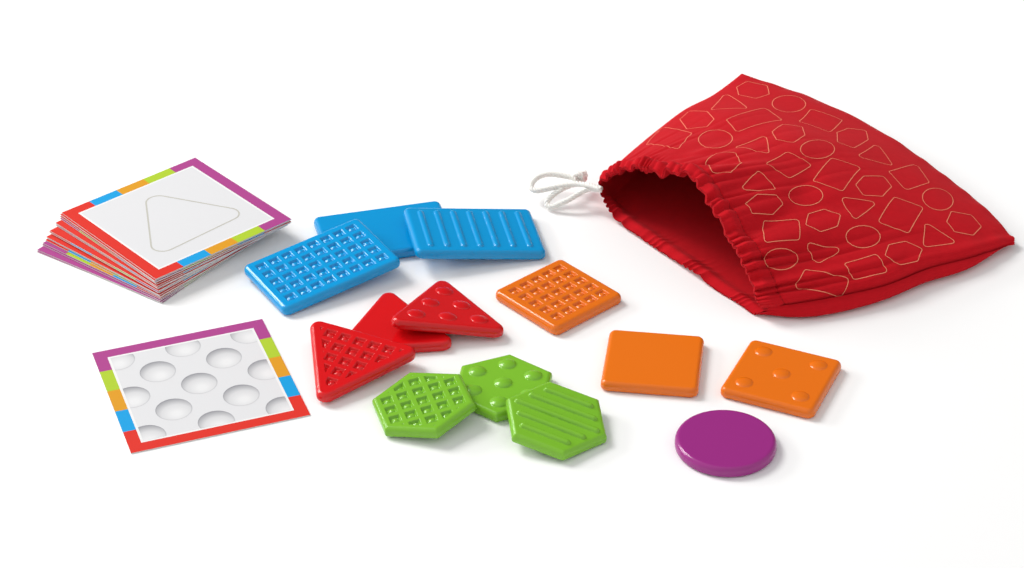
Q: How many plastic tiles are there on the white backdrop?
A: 13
